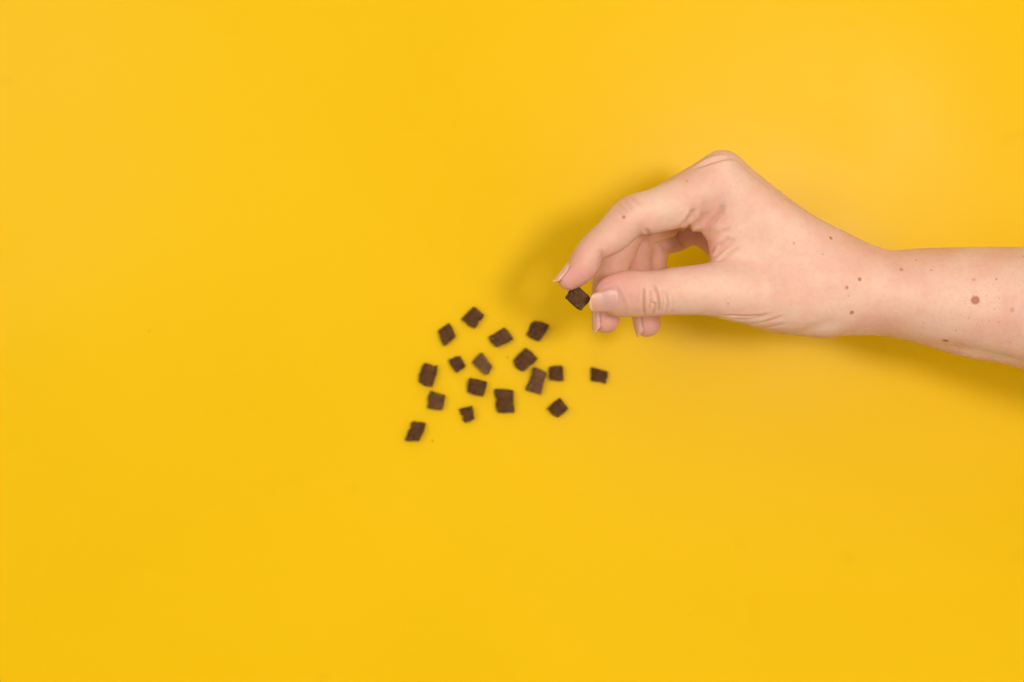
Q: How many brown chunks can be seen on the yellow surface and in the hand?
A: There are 18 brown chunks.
